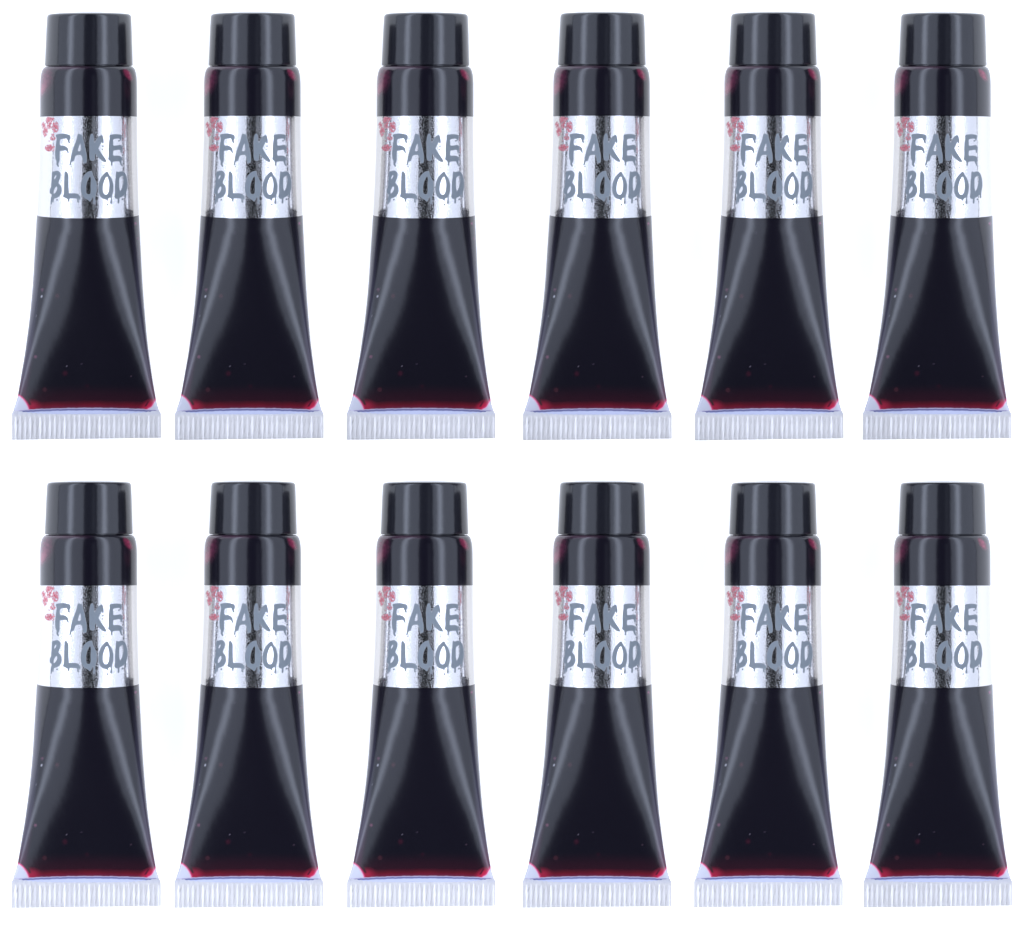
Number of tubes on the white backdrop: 12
